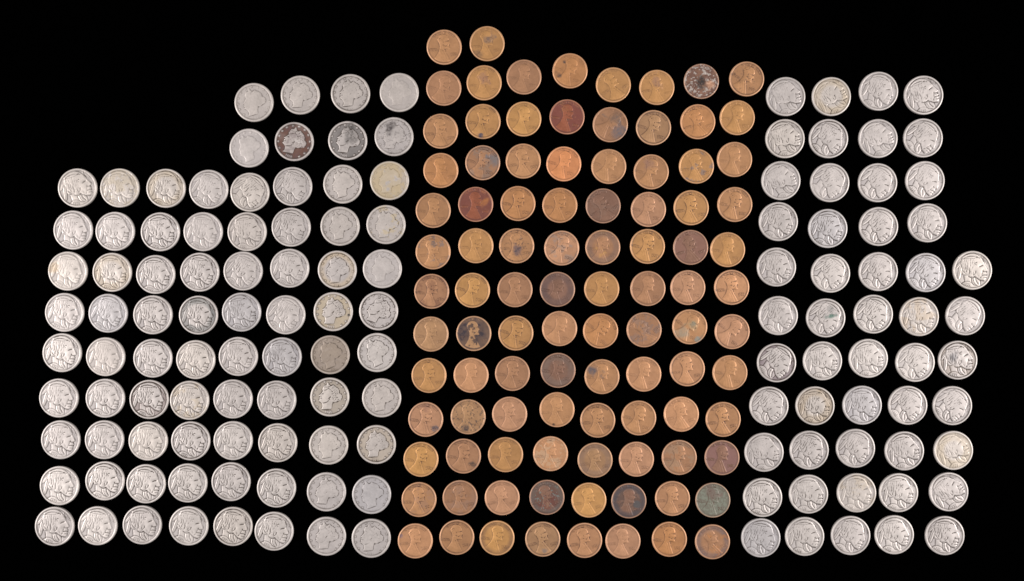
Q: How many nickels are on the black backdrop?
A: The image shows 131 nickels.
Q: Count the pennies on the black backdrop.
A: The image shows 98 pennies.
